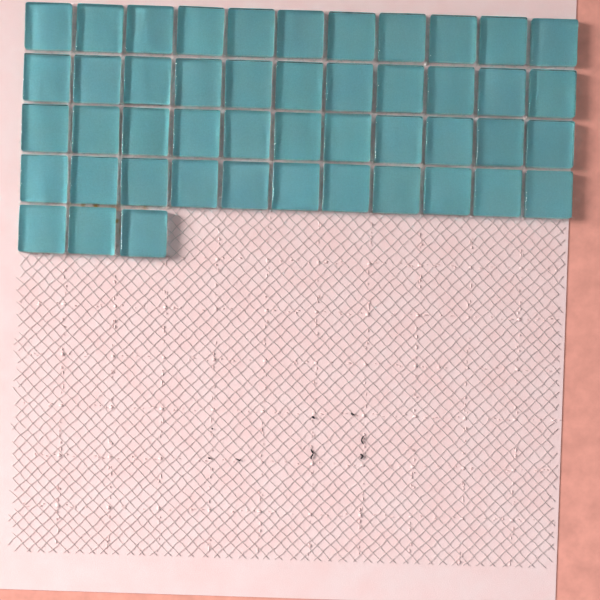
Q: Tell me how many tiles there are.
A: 47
